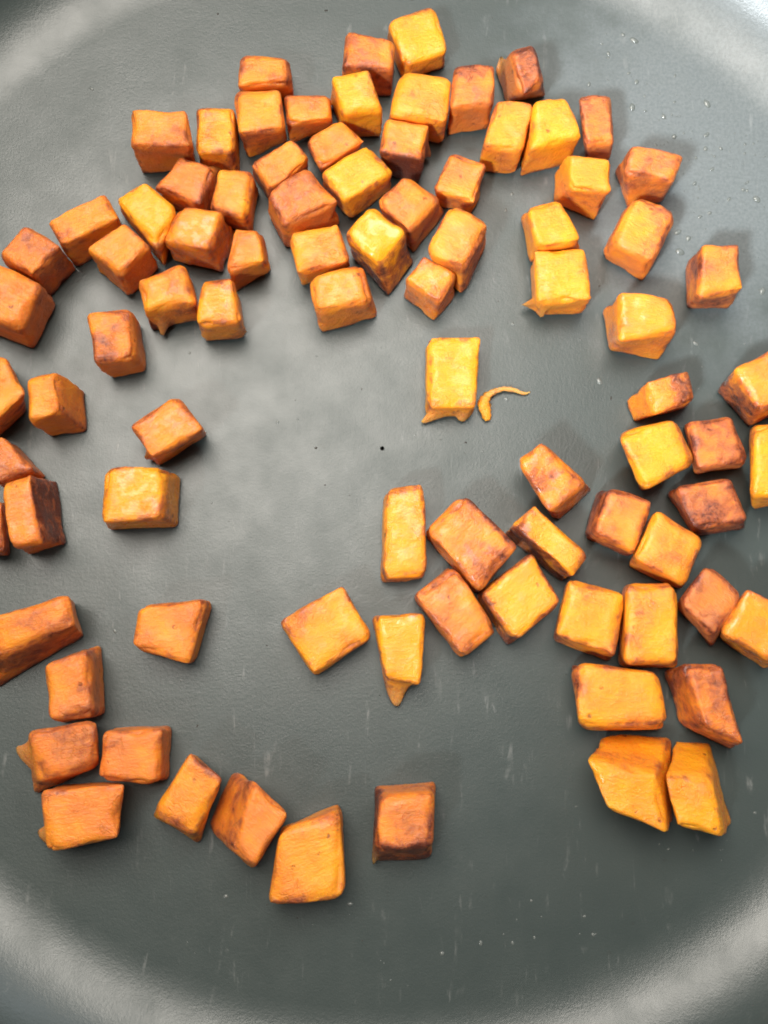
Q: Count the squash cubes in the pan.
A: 87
